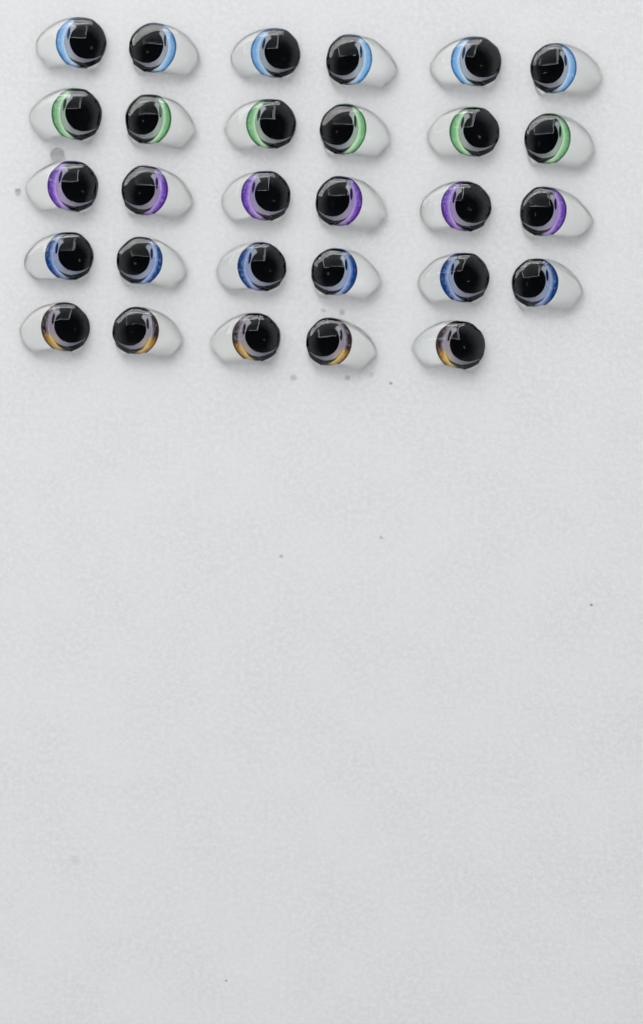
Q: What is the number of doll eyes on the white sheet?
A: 29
